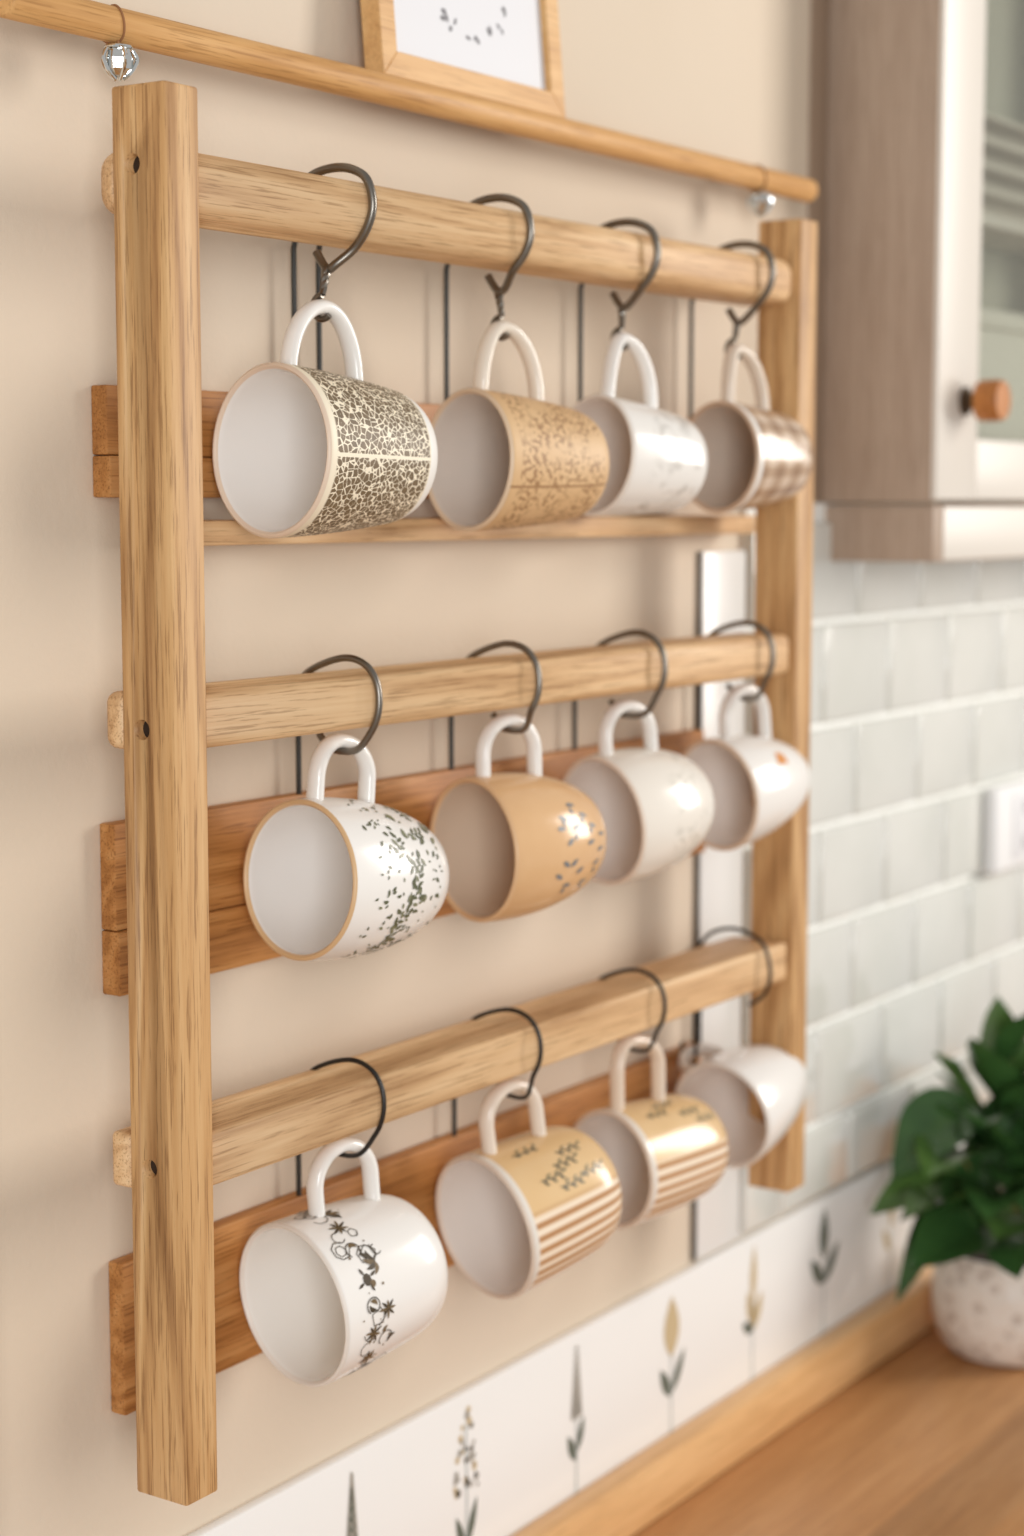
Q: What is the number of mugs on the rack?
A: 12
